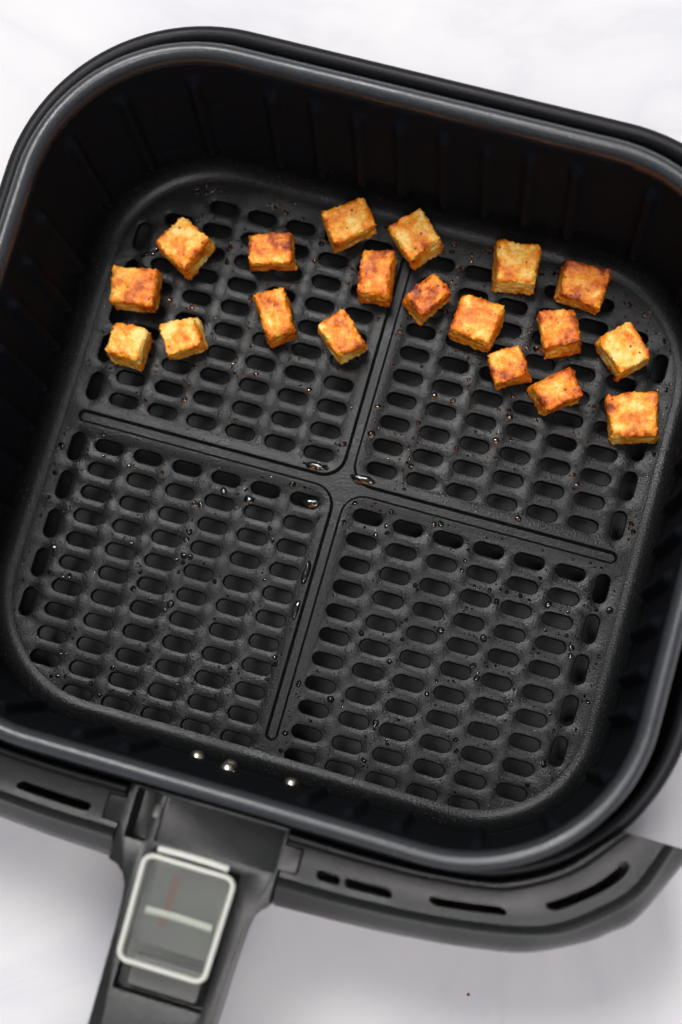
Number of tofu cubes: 19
